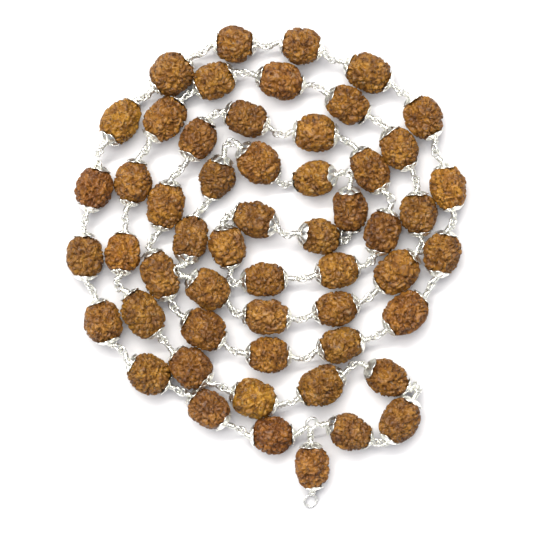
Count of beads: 55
